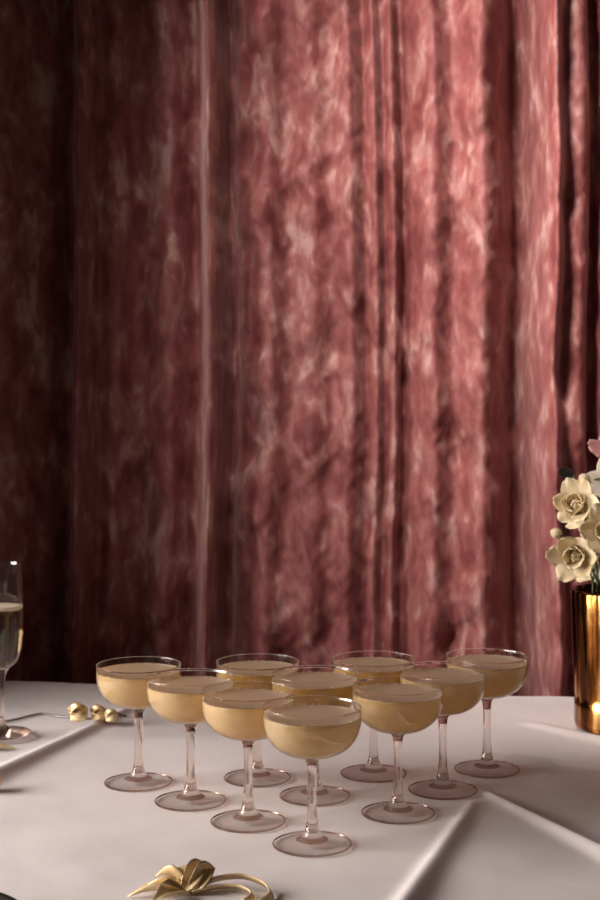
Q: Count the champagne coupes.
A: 10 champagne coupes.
